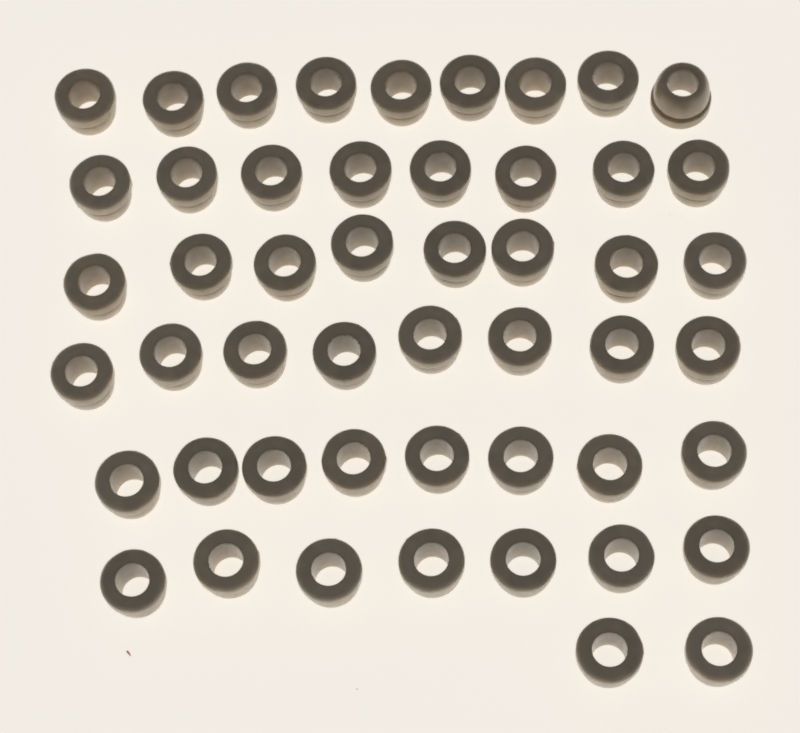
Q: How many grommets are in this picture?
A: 50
